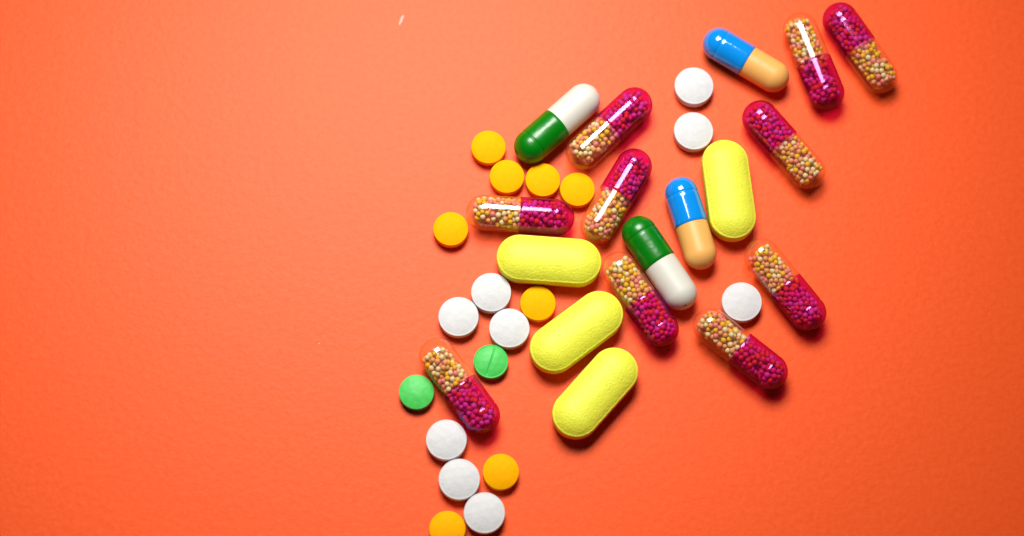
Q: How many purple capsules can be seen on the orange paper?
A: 10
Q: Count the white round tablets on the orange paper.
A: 9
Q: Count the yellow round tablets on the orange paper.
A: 8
